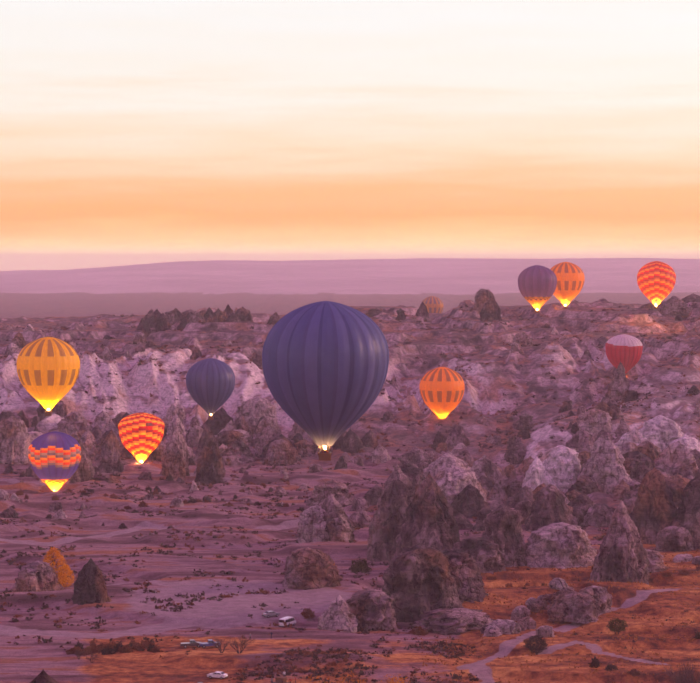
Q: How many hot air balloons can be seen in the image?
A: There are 11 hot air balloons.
